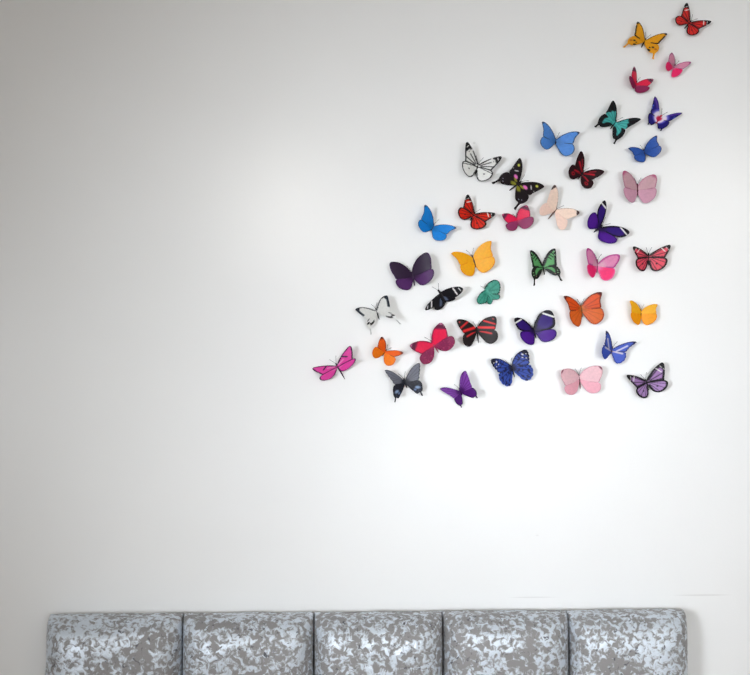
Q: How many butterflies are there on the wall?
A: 38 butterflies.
